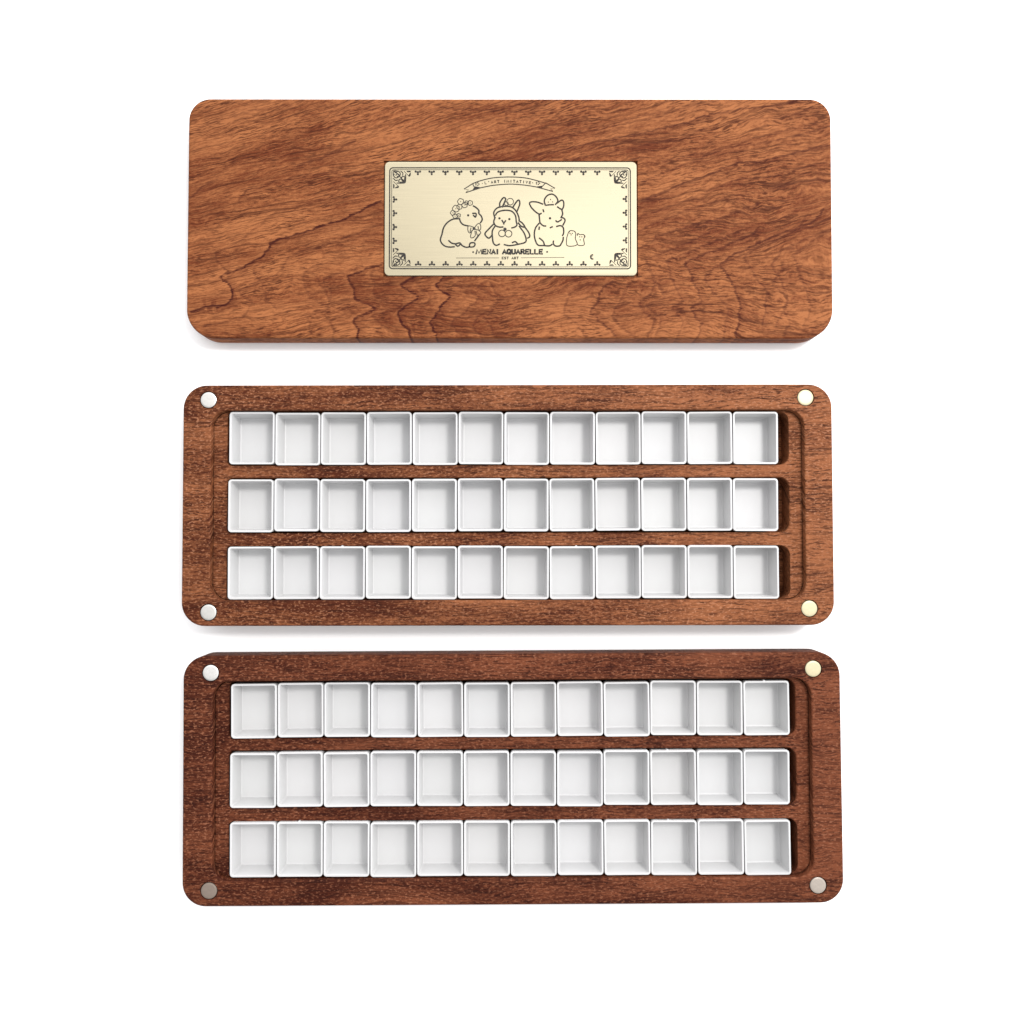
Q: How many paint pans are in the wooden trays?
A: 72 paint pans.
